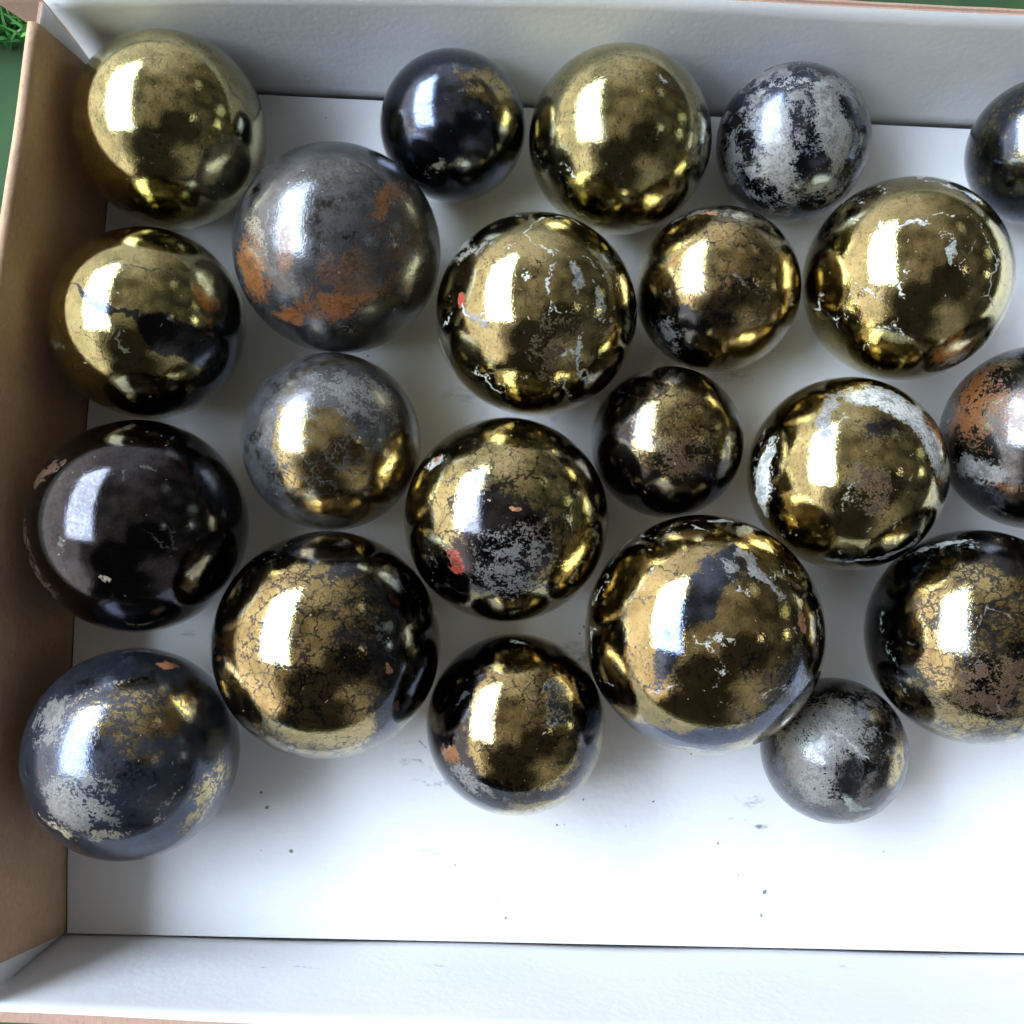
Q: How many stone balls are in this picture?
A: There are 22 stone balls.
